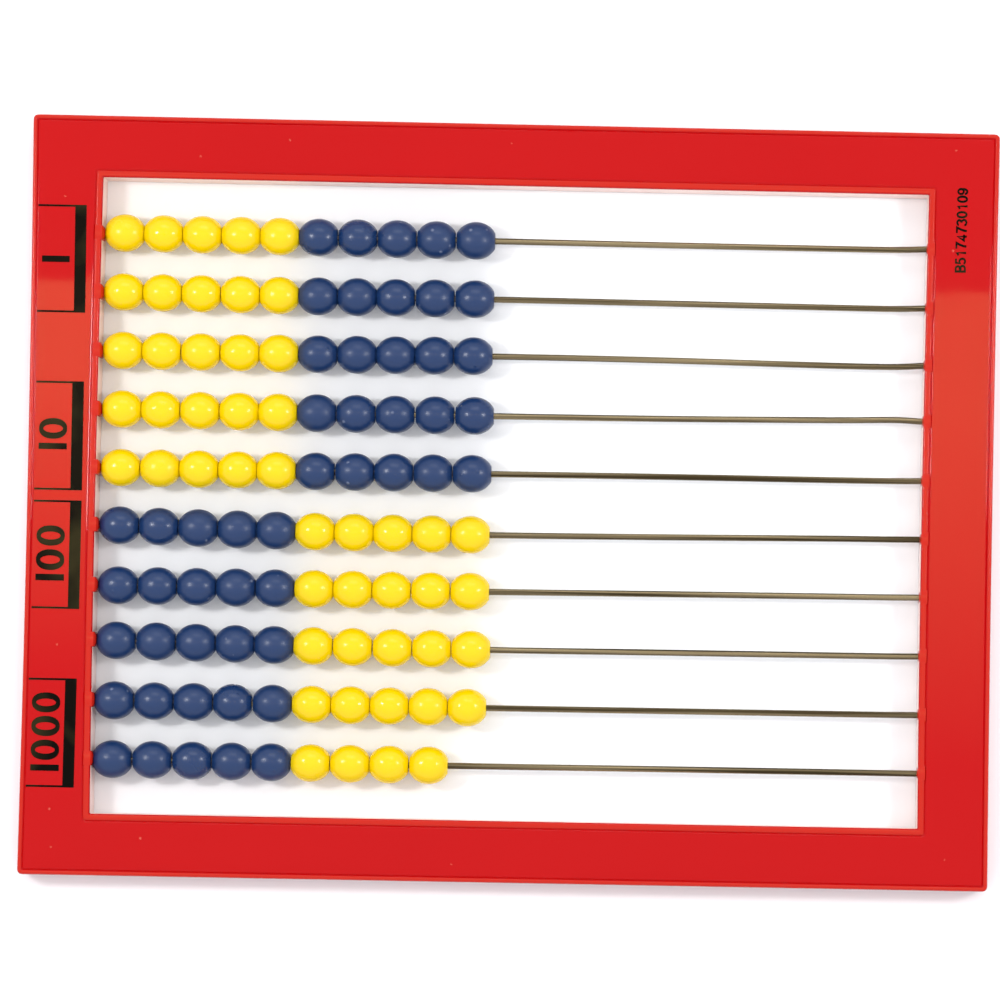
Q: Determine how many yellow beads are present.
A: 49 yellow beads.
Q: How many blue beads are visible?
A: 50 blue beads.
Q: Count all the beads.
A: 99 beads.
